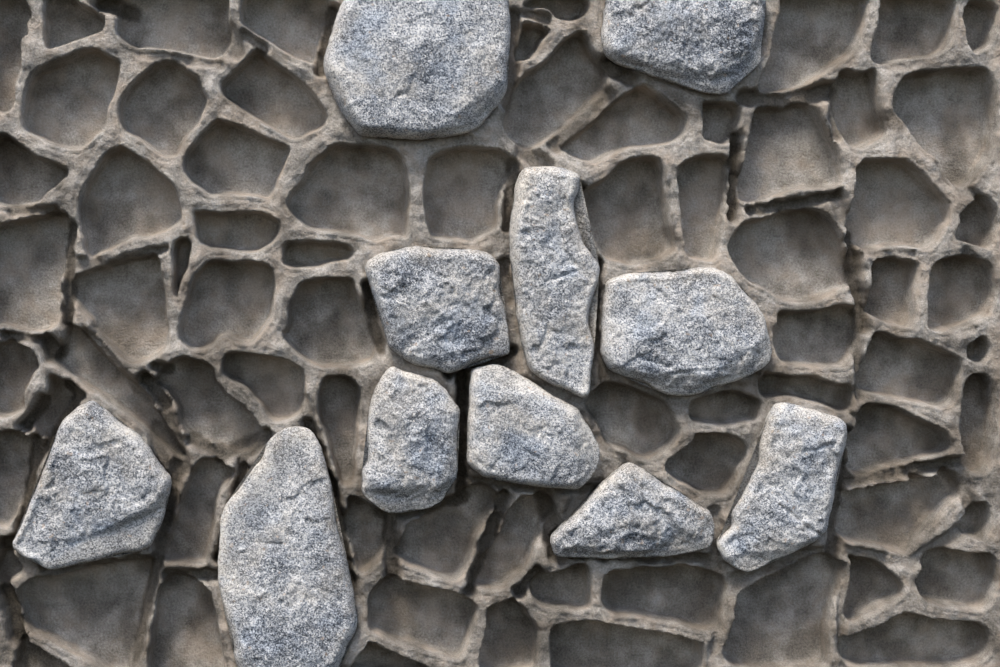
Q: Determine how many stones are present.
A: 11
